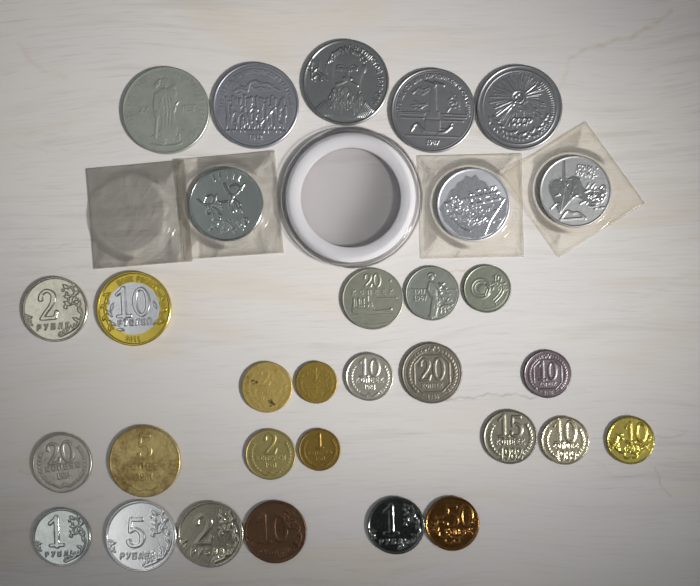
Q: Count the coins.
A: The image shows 31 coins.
